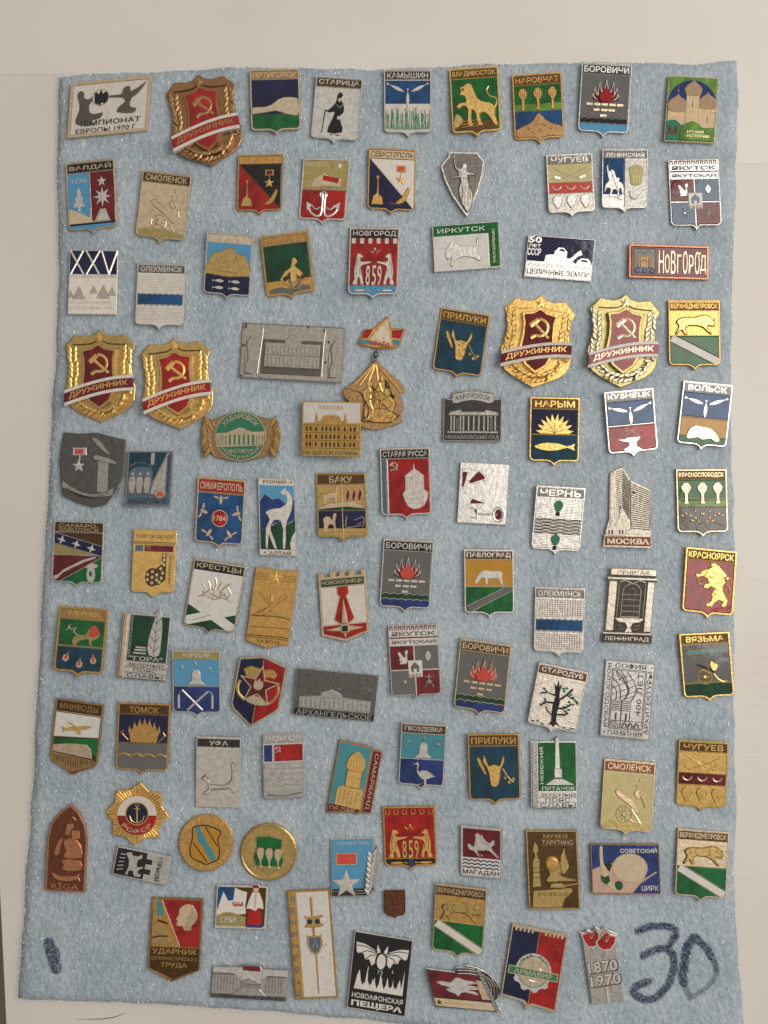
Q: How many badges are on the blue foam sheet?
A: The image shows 101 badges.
